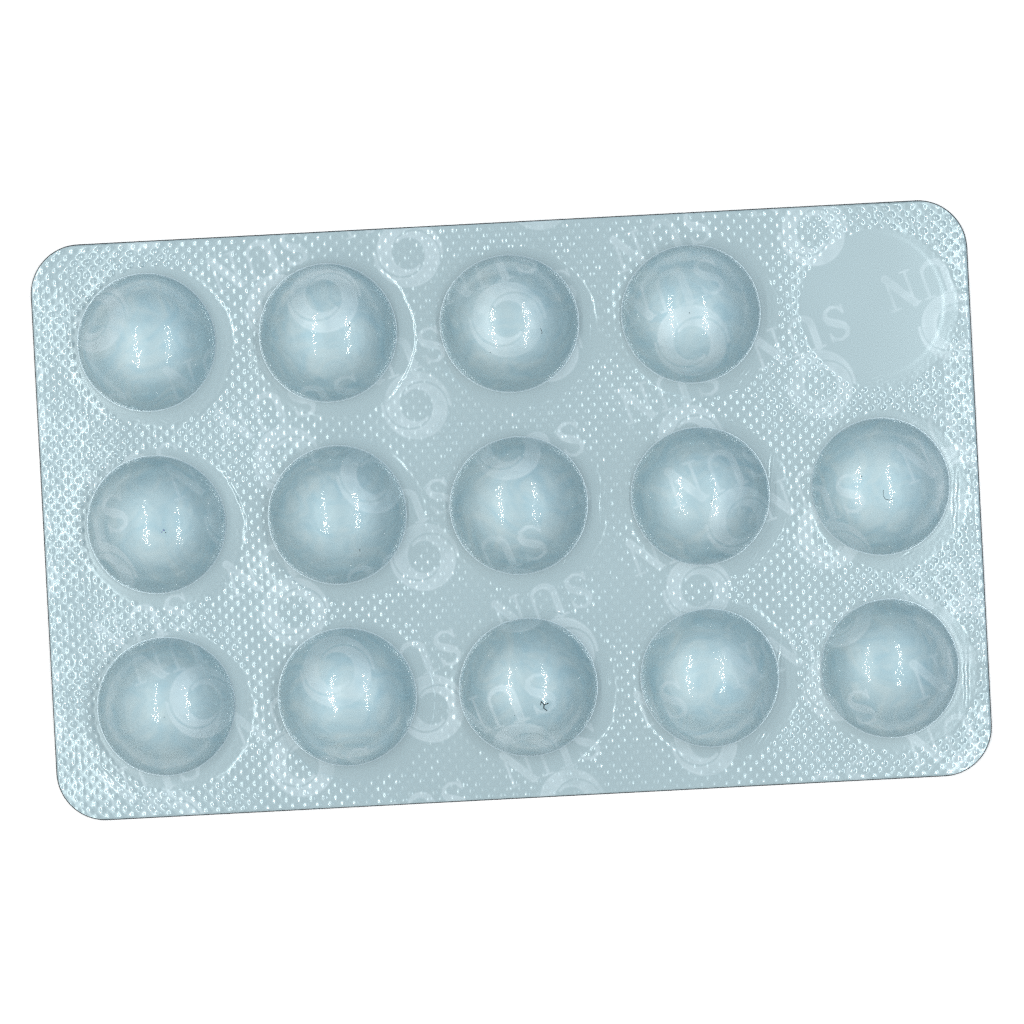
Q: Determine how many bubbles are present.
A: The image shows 14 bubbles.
